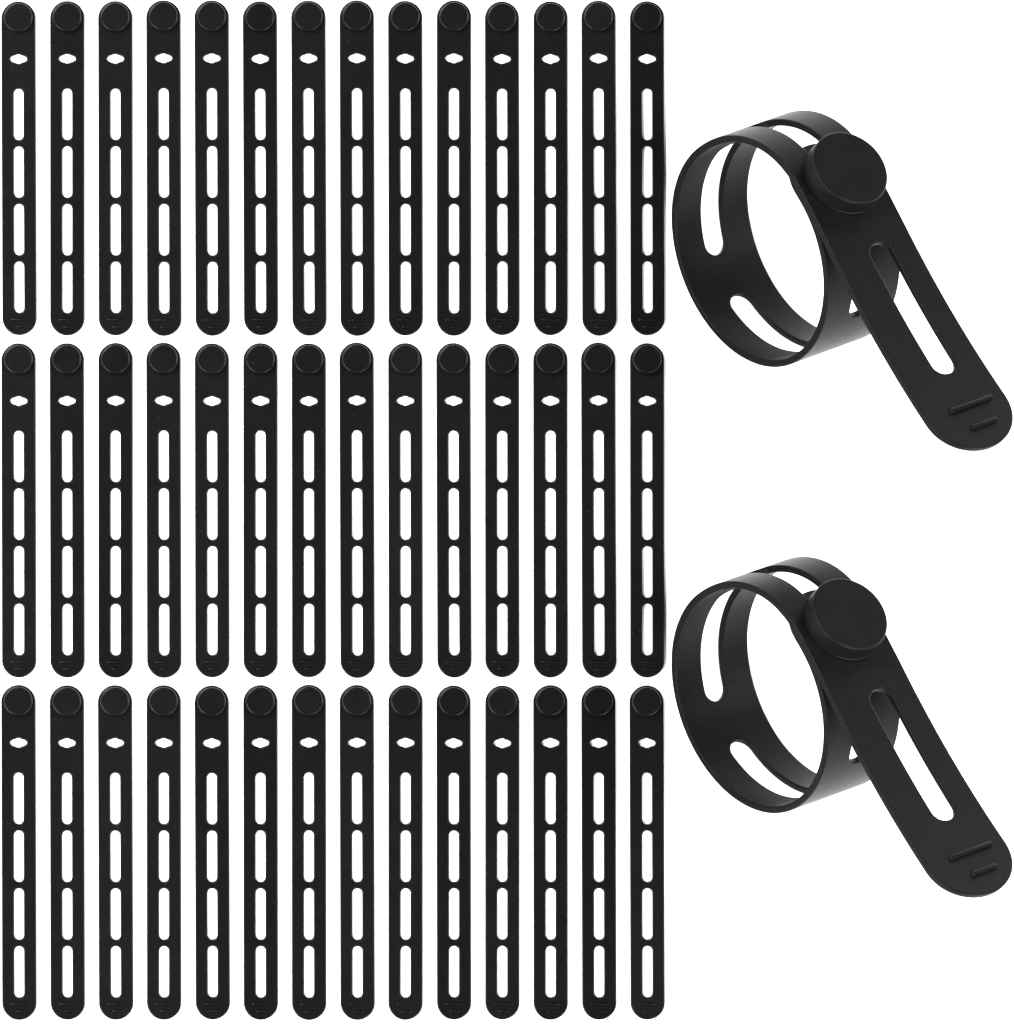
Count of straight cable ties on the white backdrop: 42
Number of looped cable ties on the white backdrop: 2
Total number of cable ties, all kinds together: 44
